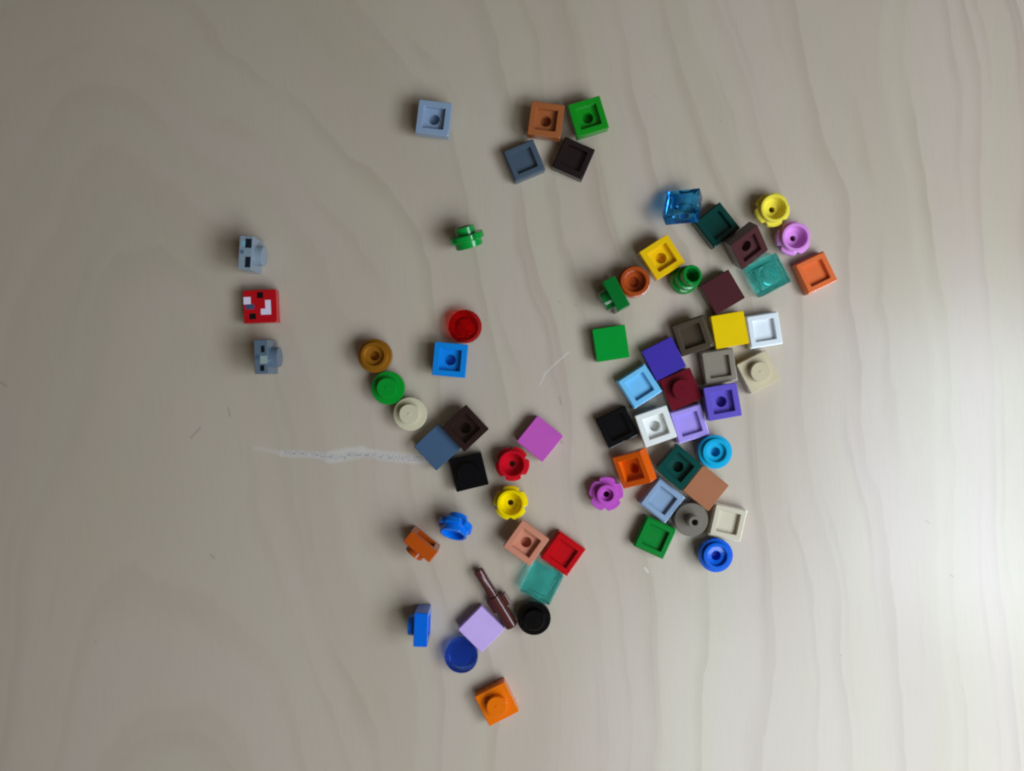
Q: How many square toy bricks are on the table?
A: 47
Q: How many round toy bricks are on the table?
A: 18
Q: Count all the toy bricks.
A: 65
